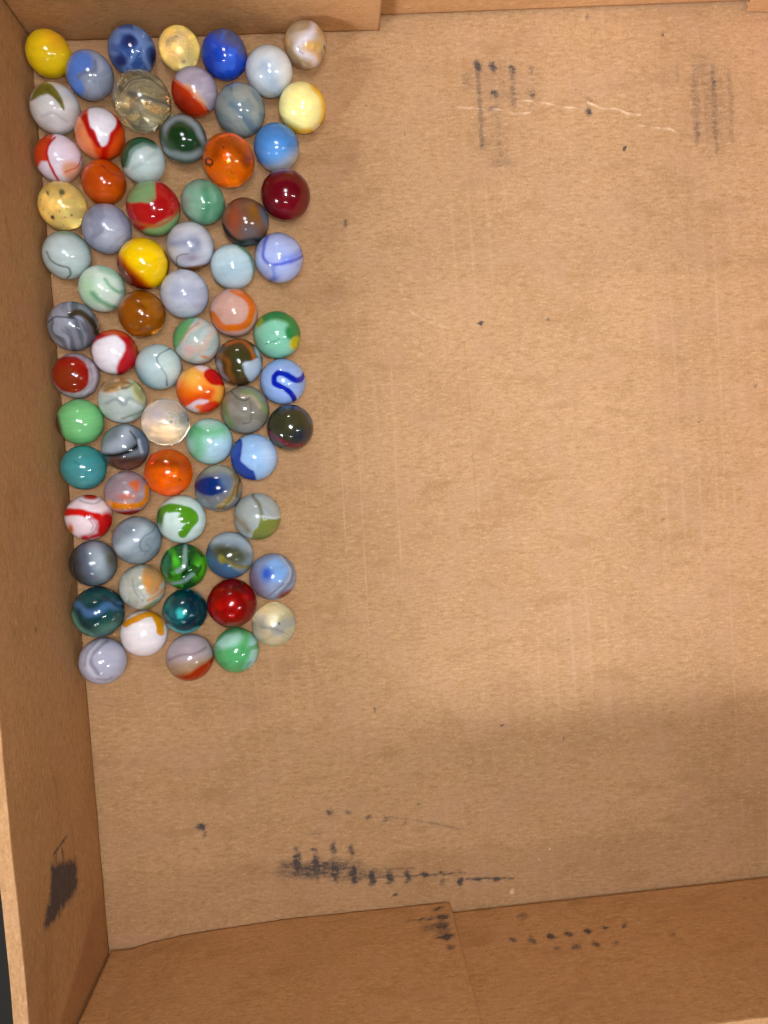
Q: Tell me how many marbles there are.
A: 72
